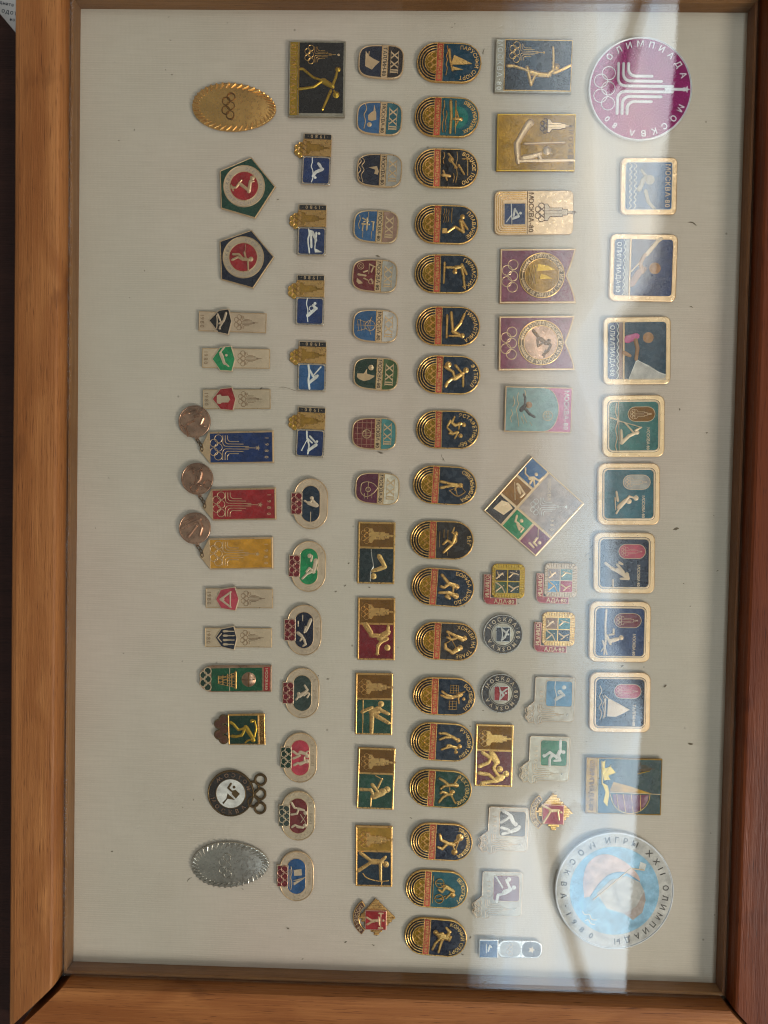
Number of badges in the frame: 91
